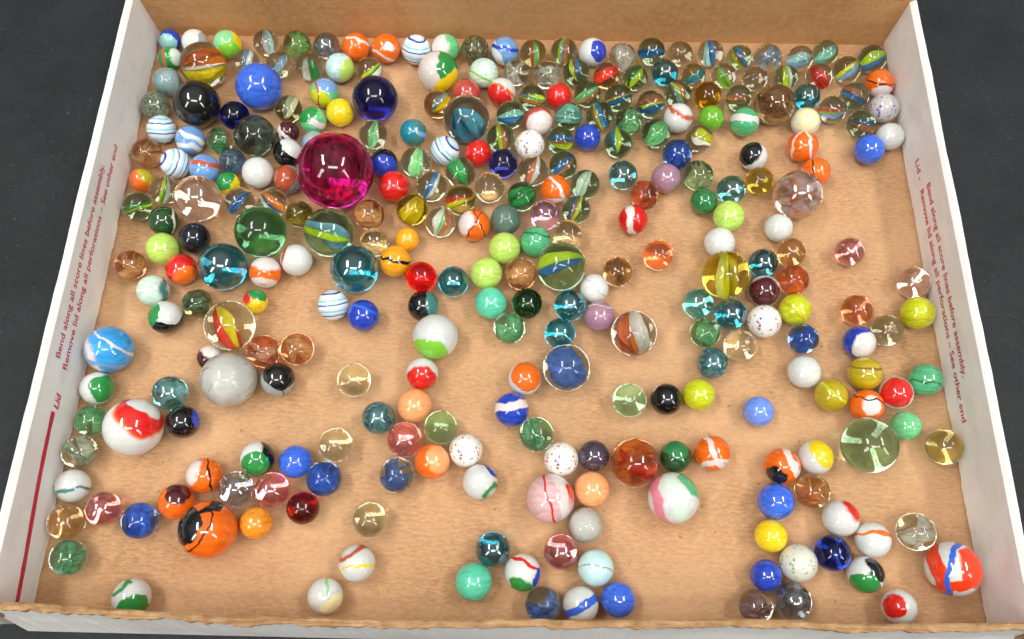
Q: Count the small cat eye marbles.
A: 56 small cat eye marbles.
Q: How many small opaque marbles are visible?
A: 131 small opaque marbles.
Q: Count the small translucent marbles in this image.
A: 89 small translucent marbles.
